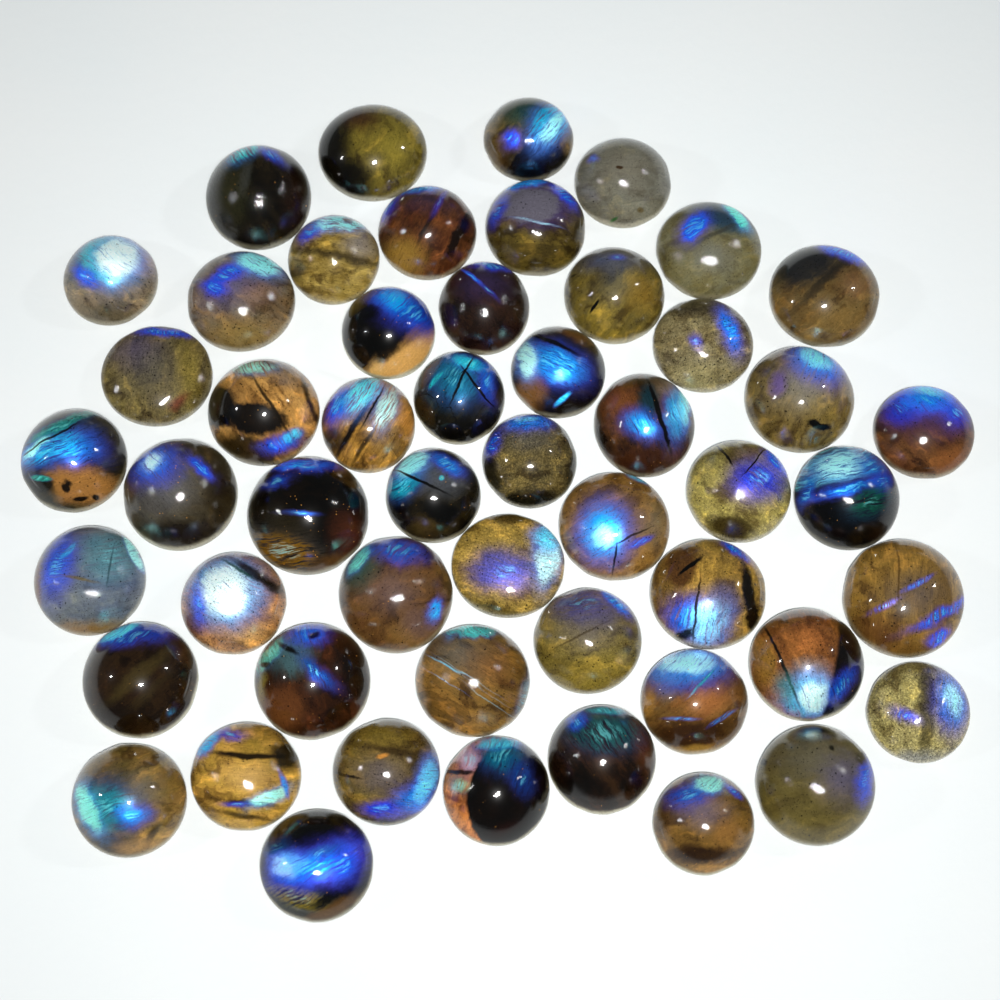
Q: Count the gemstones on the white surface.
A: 52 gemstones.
